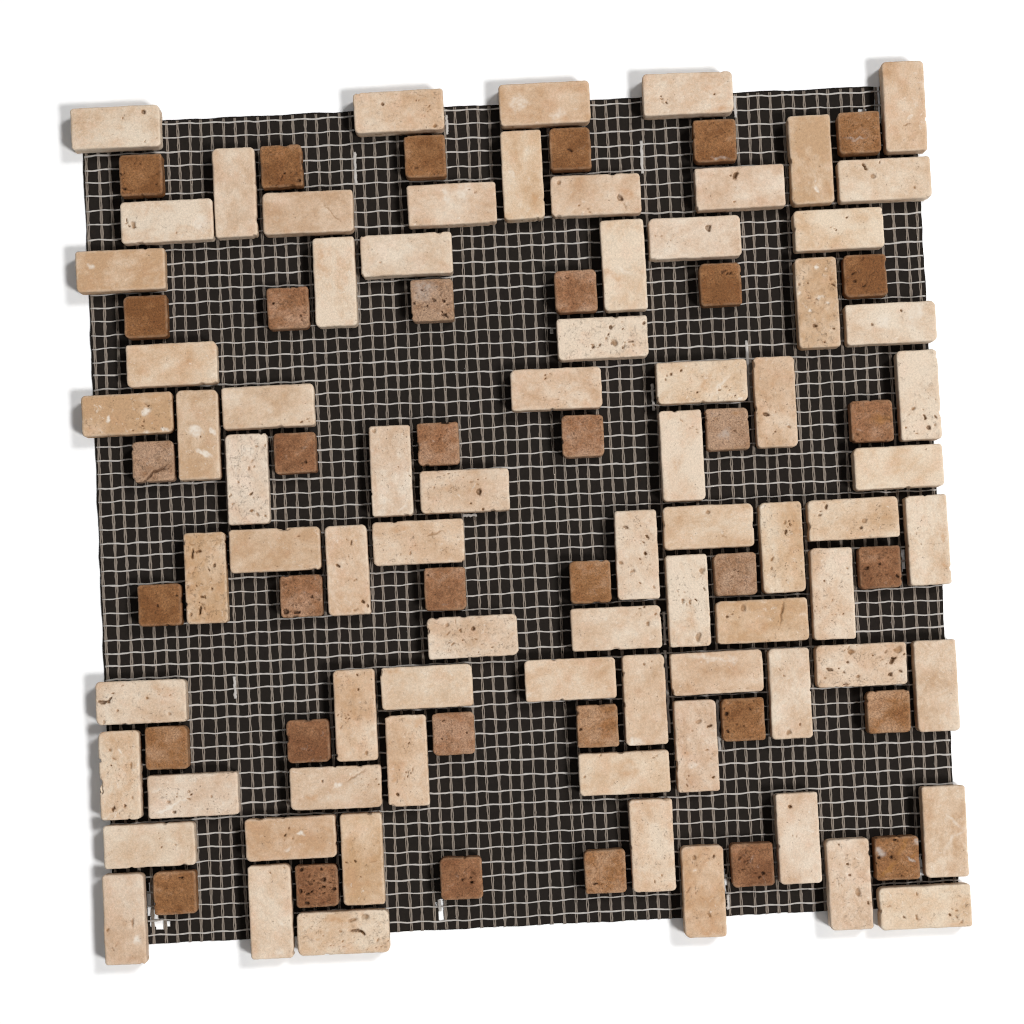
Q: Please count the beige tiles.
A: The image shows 77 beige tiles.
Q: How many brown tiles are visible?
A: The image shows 36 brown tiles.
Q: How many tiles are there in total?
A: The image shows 113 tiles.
